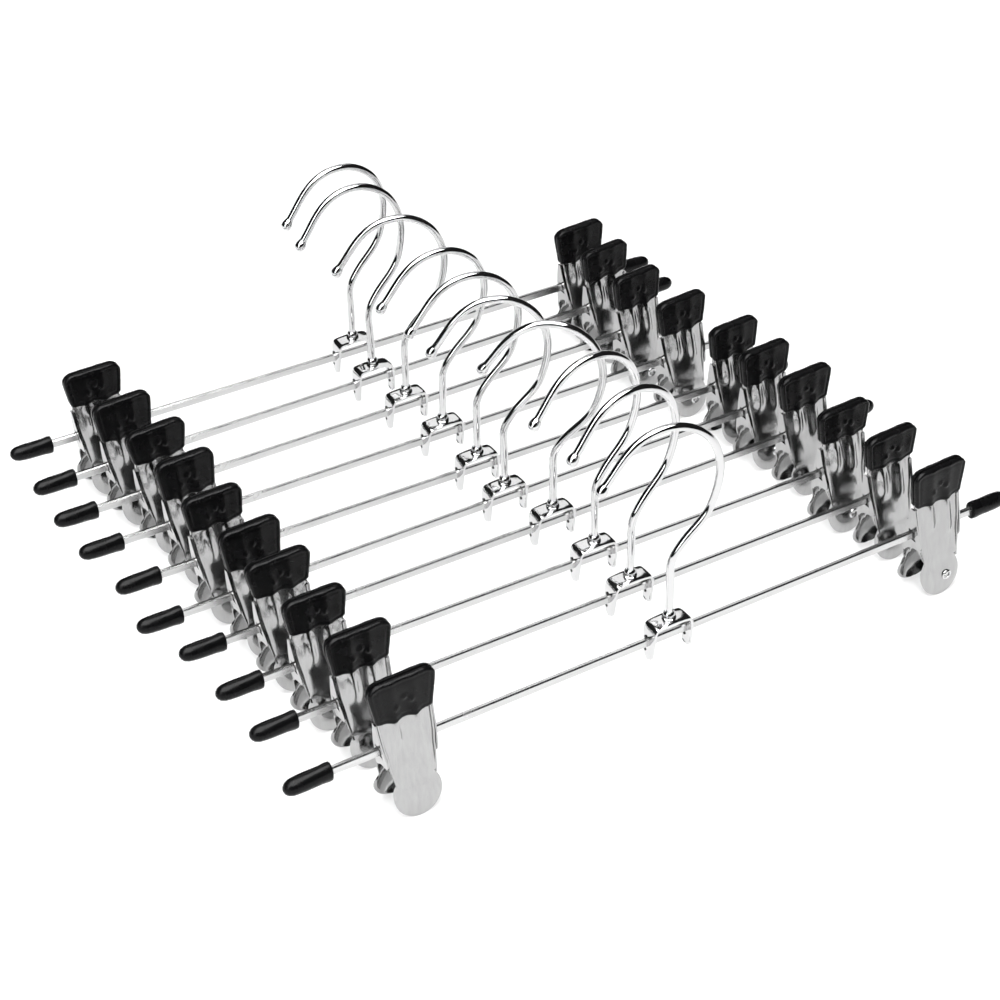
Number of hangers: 10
